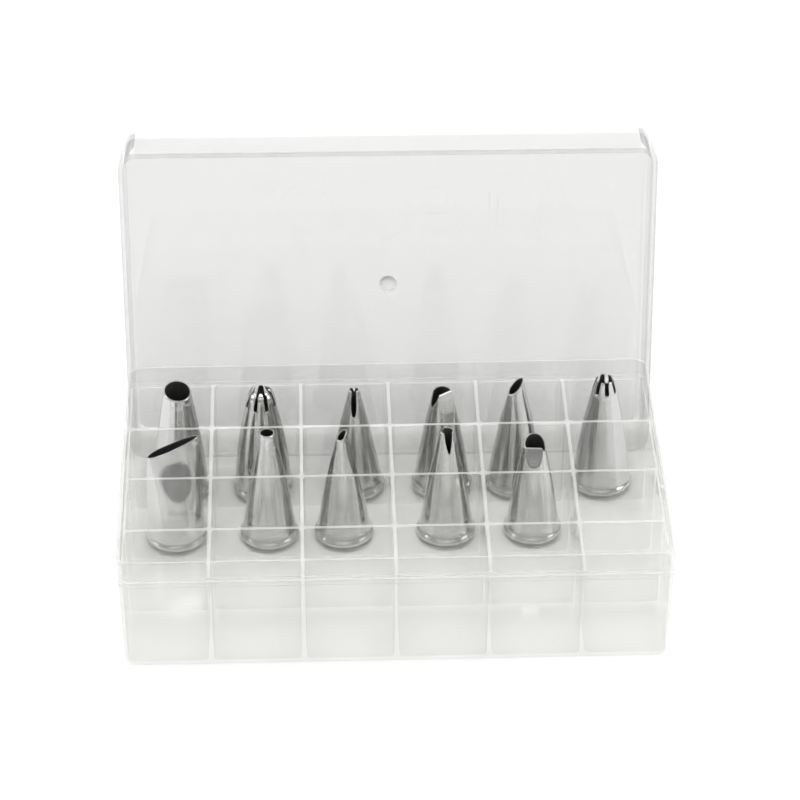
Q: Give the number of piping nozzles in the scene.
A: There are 11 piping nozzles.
